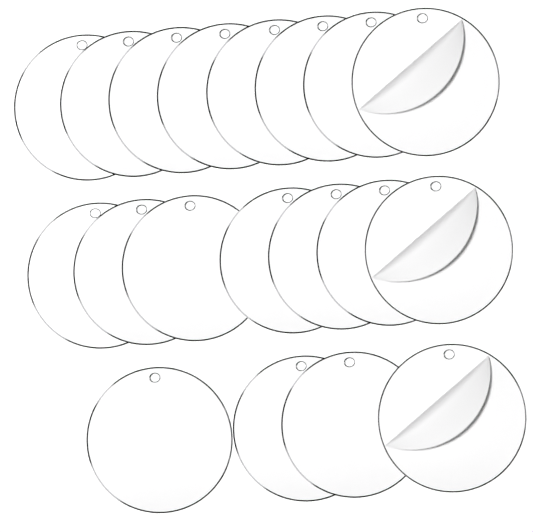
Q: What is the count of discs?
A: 19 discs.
